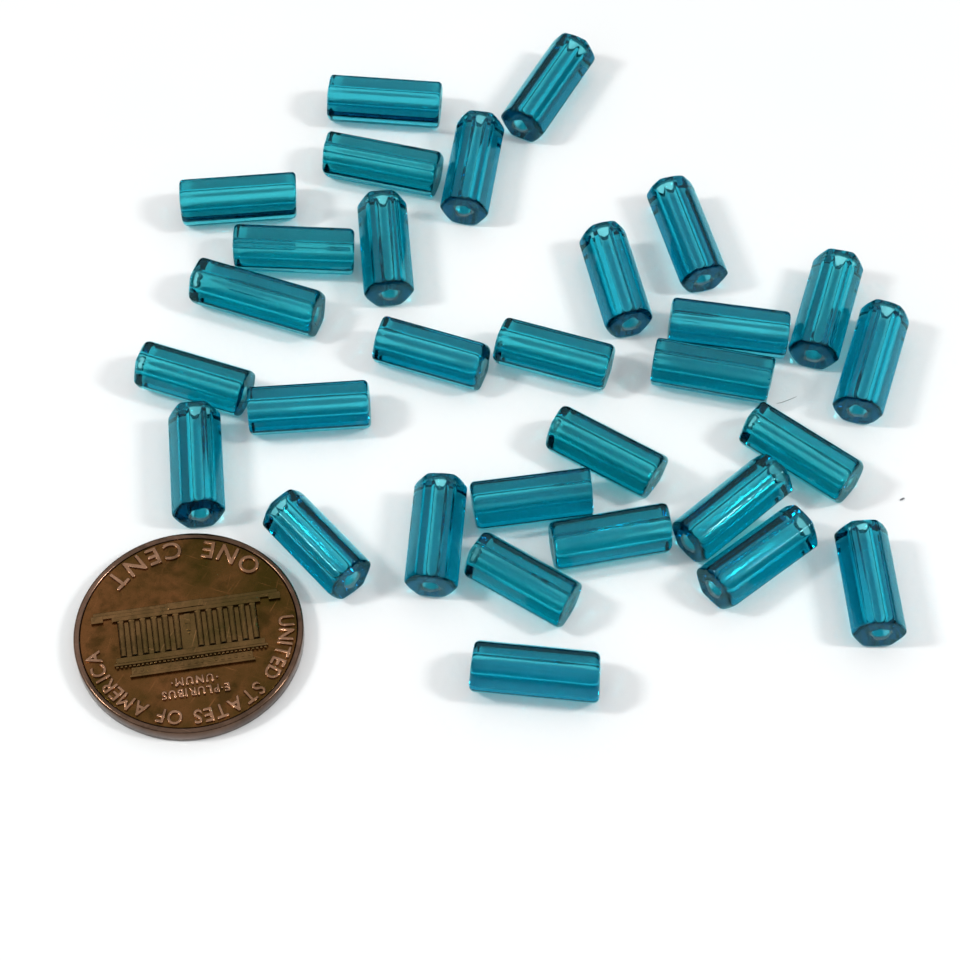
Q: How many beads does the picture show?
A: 30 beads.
